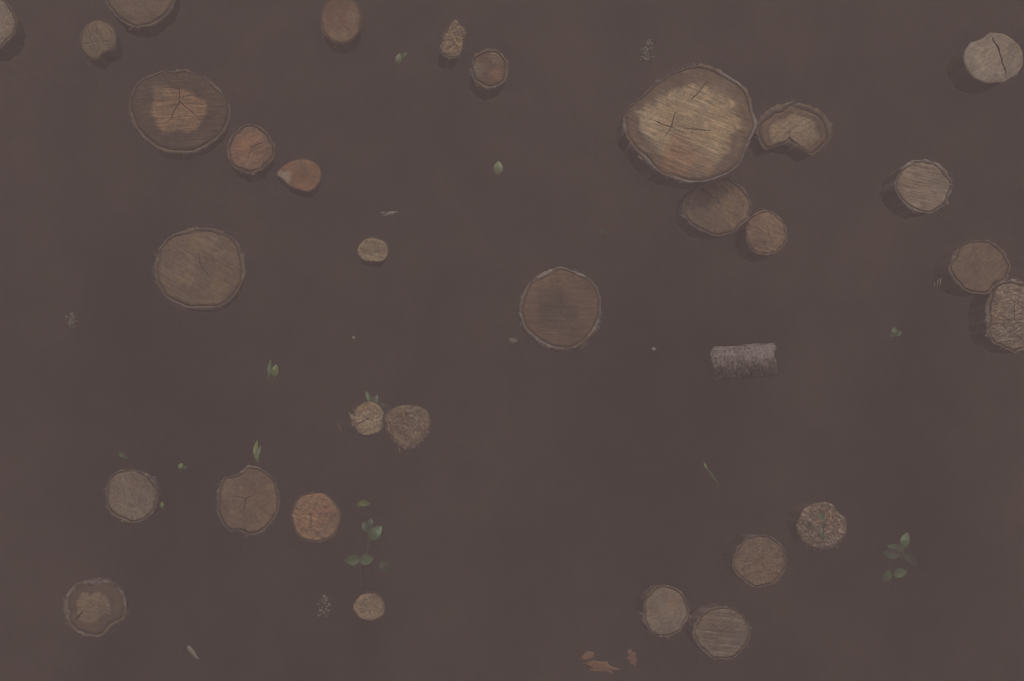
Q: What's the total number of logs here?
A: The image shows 31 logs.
